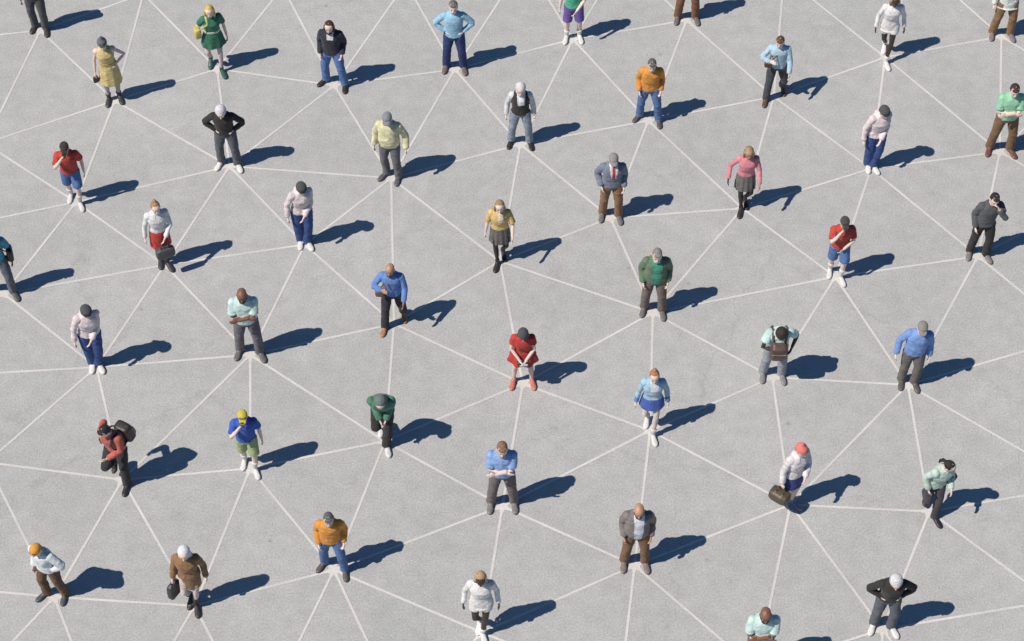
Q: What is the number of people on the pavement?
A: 46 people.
